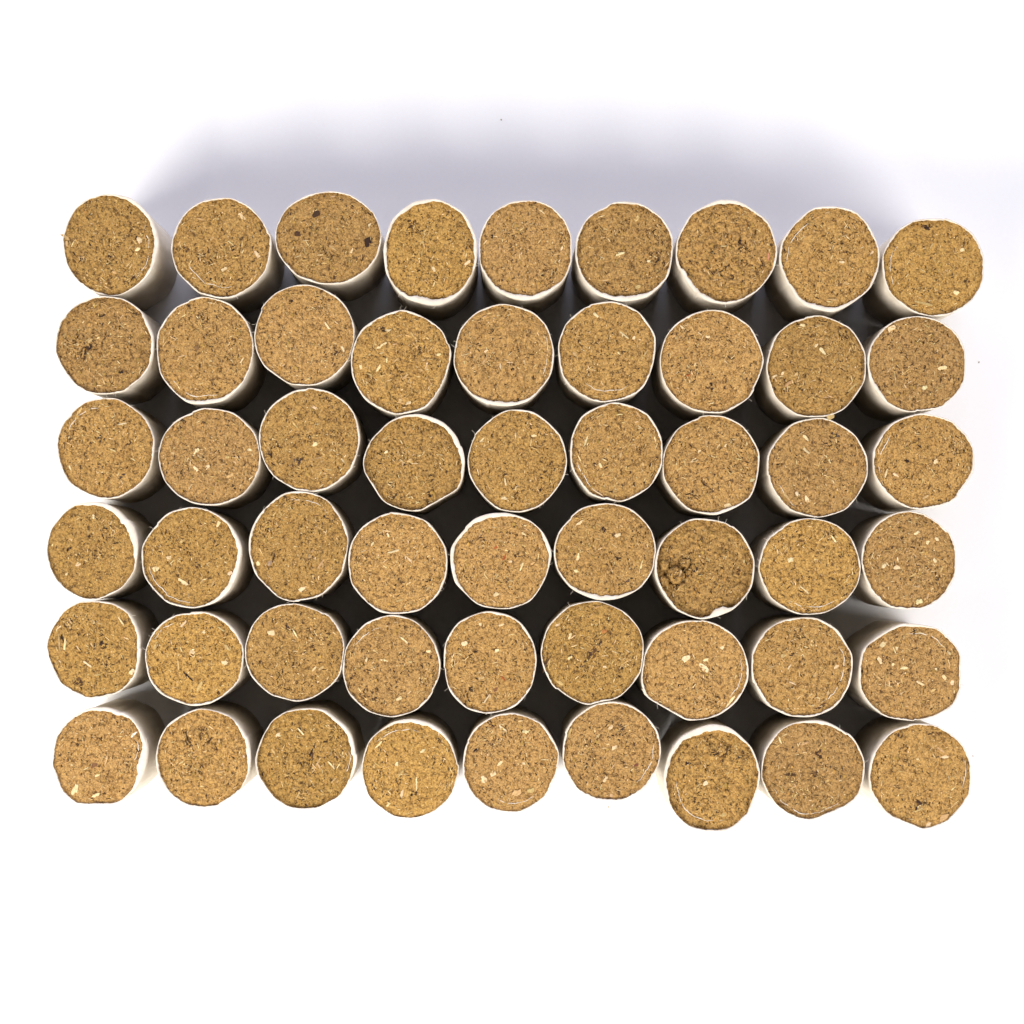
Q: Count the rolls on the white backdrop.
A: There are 54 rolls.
